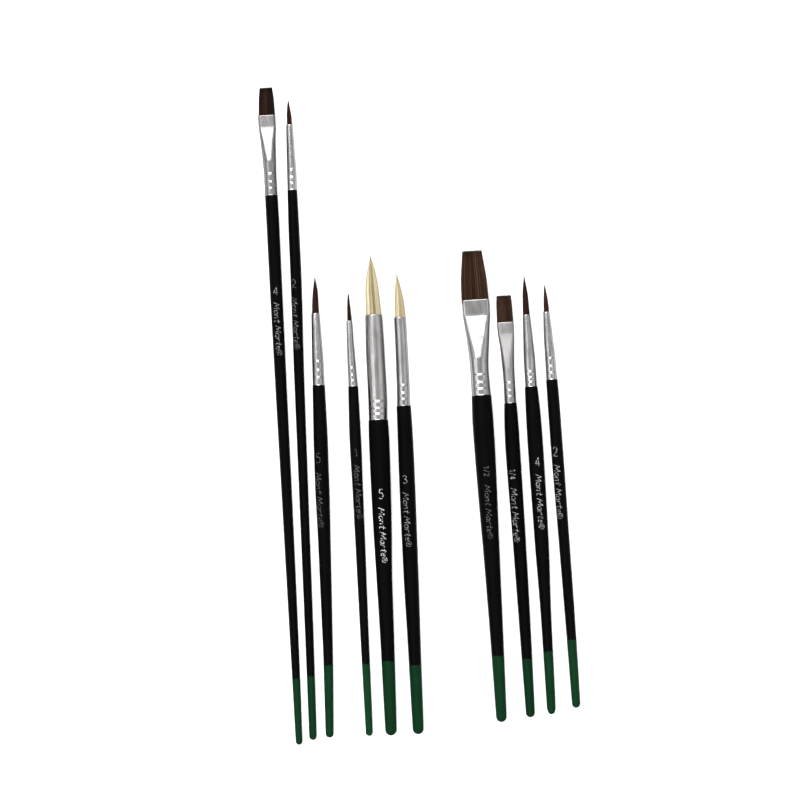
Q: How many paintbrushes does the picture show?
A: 10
